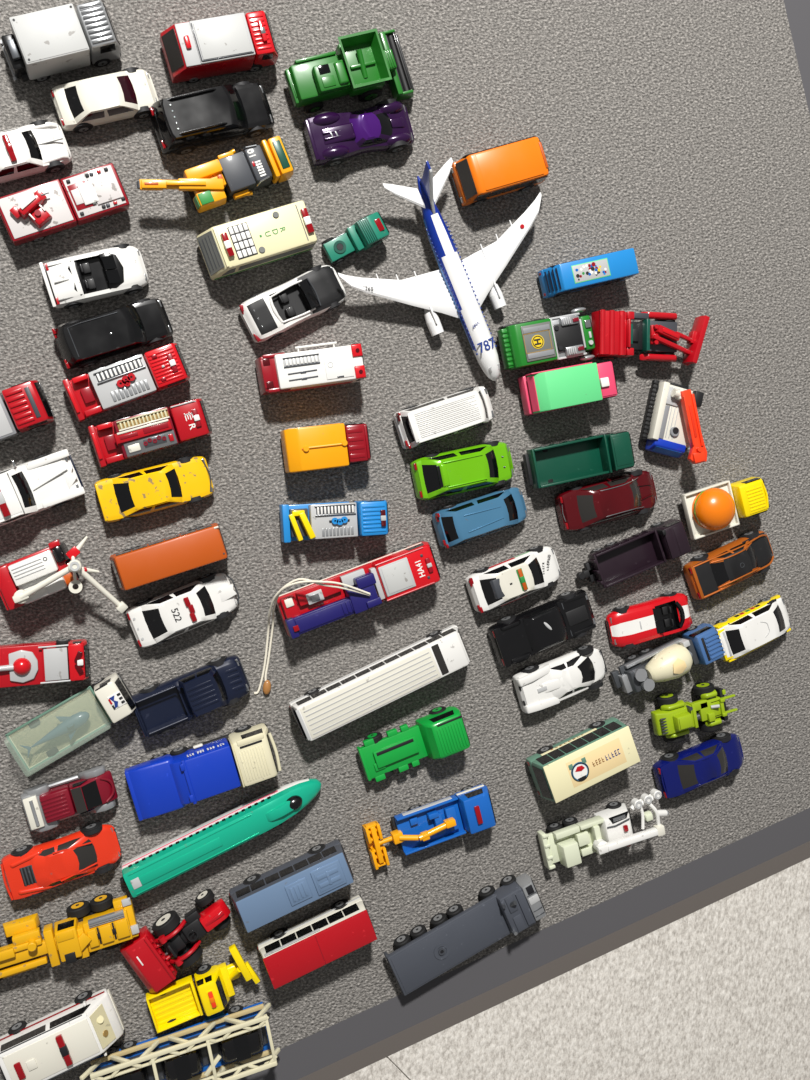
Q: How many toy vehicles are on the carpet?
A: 69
